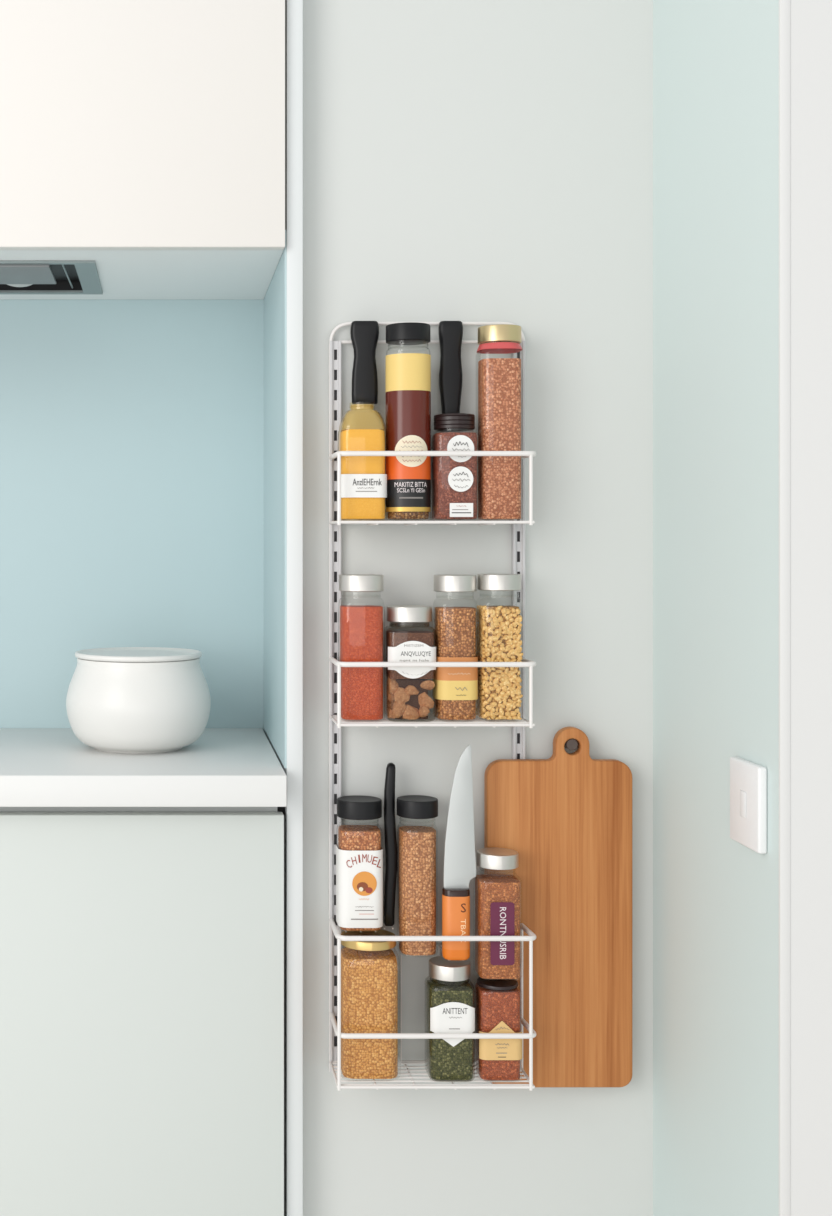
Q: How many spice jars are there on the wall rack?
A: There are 14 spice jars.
